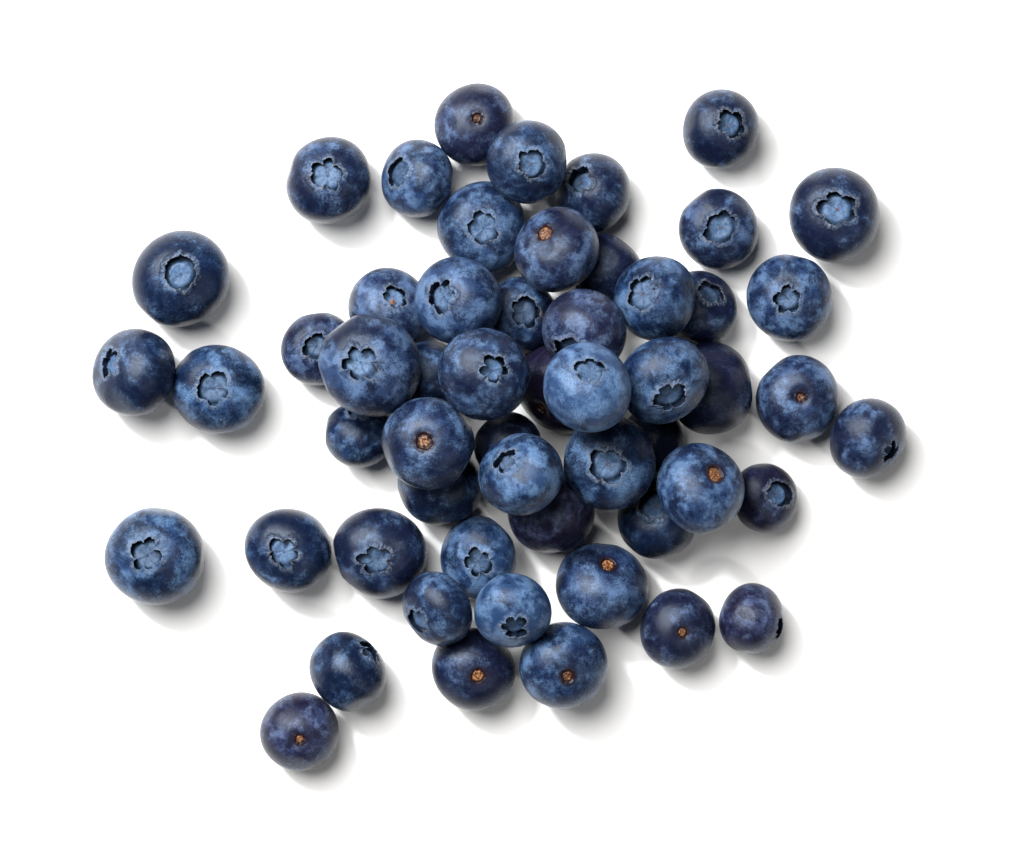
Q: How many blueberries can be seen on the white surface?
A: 55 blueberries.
